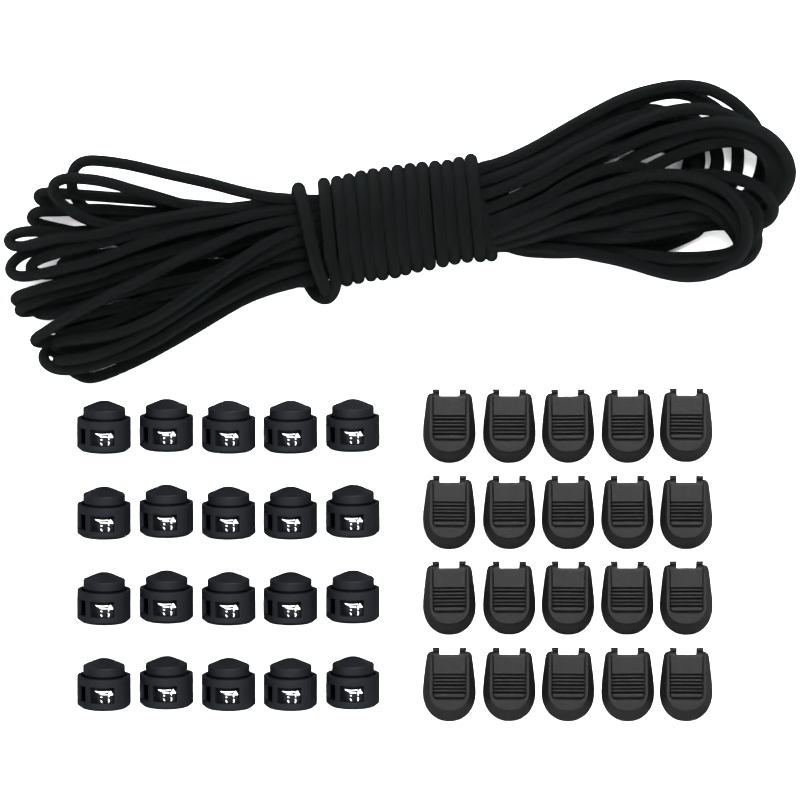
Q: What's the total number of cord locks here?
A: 20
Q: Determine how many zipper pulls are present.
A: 20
